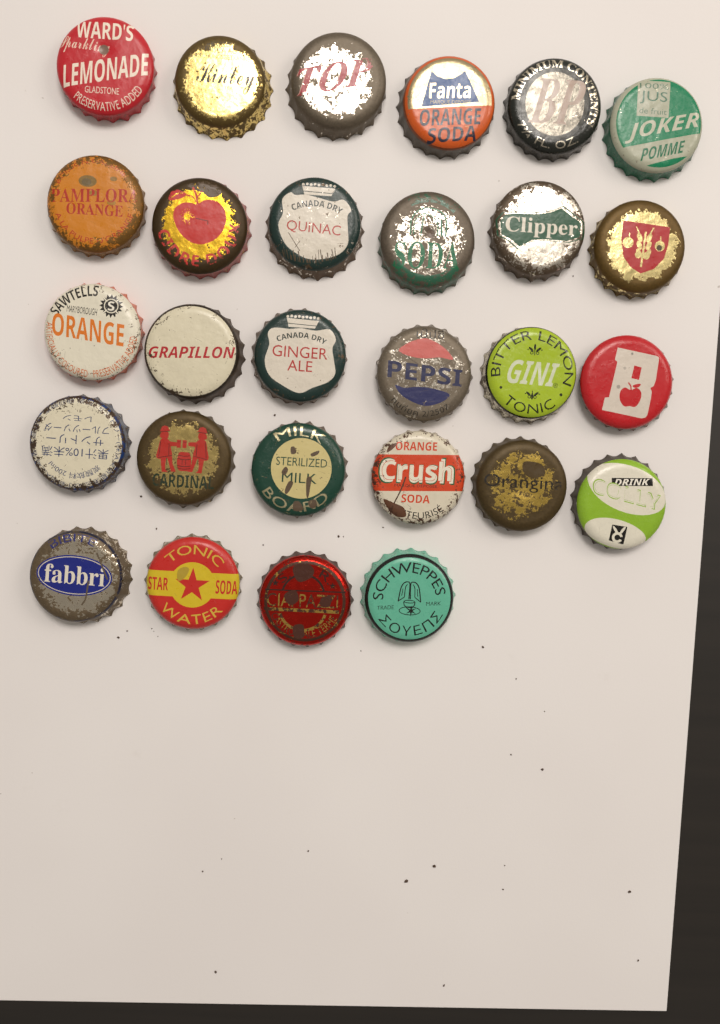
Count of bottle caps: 28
